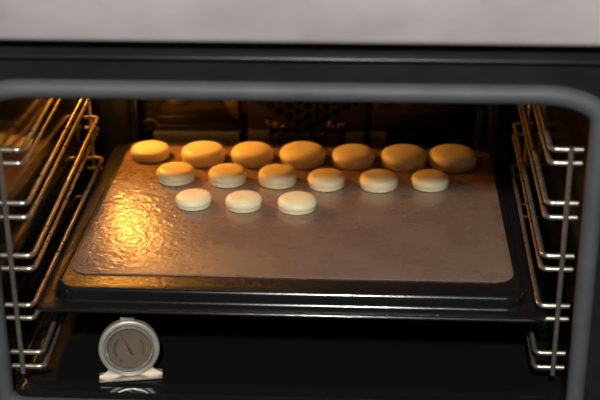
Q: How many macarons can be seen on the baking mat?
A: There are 16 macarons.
